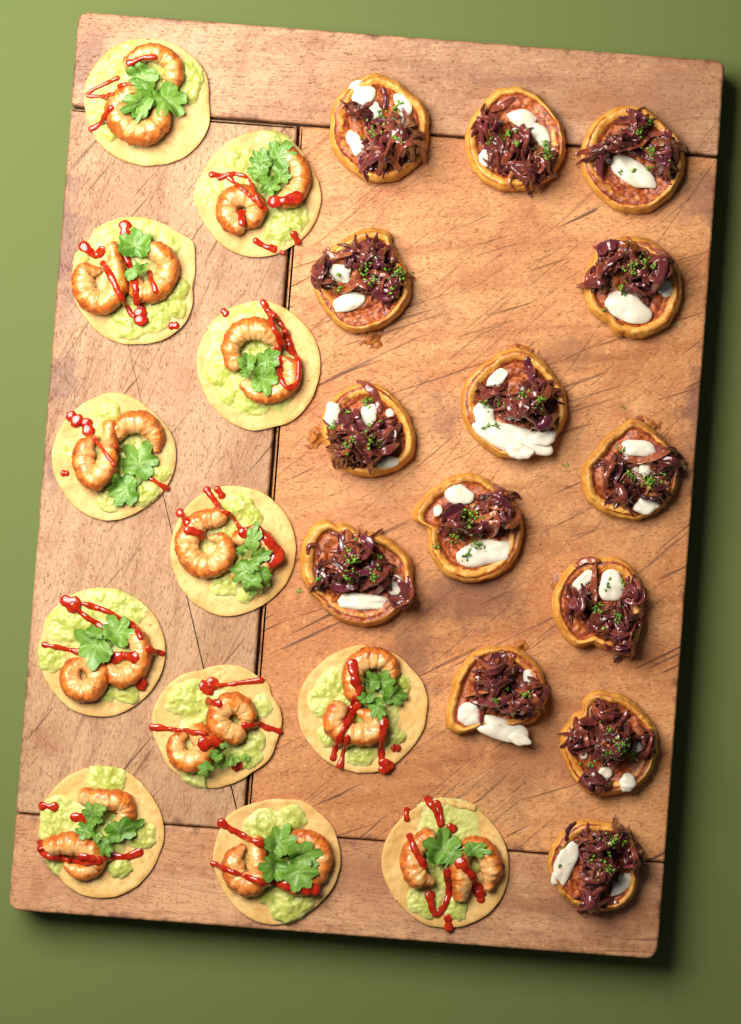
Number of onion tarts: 14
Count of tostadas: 12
